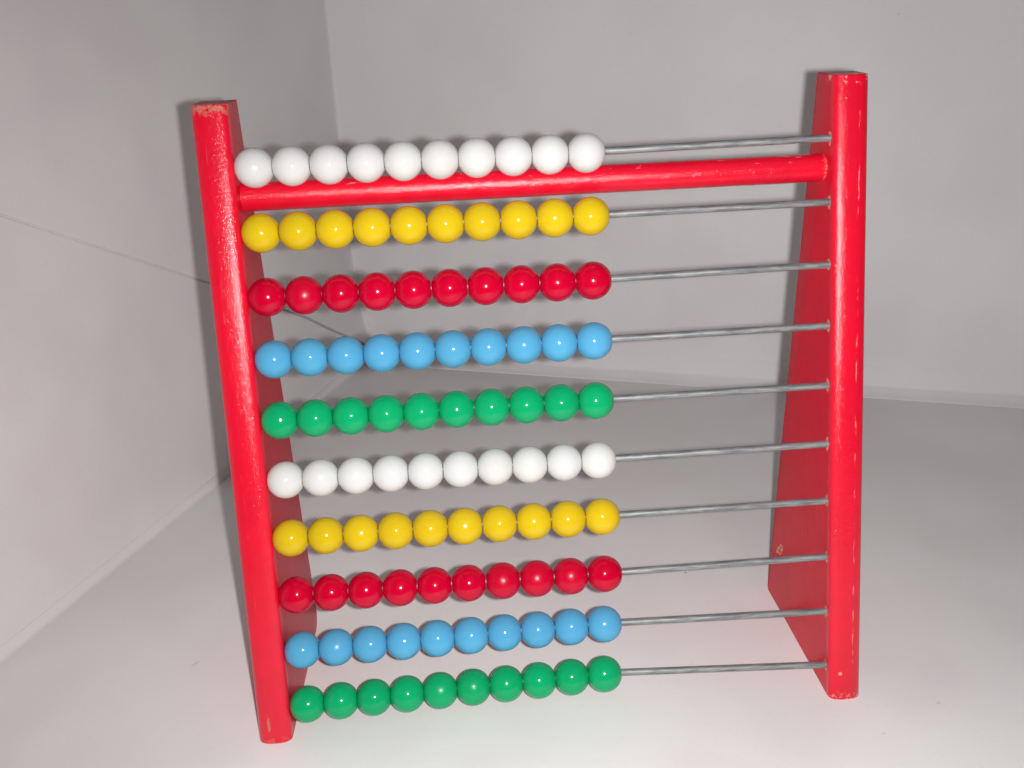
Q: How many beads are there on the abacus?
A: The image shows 100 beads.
